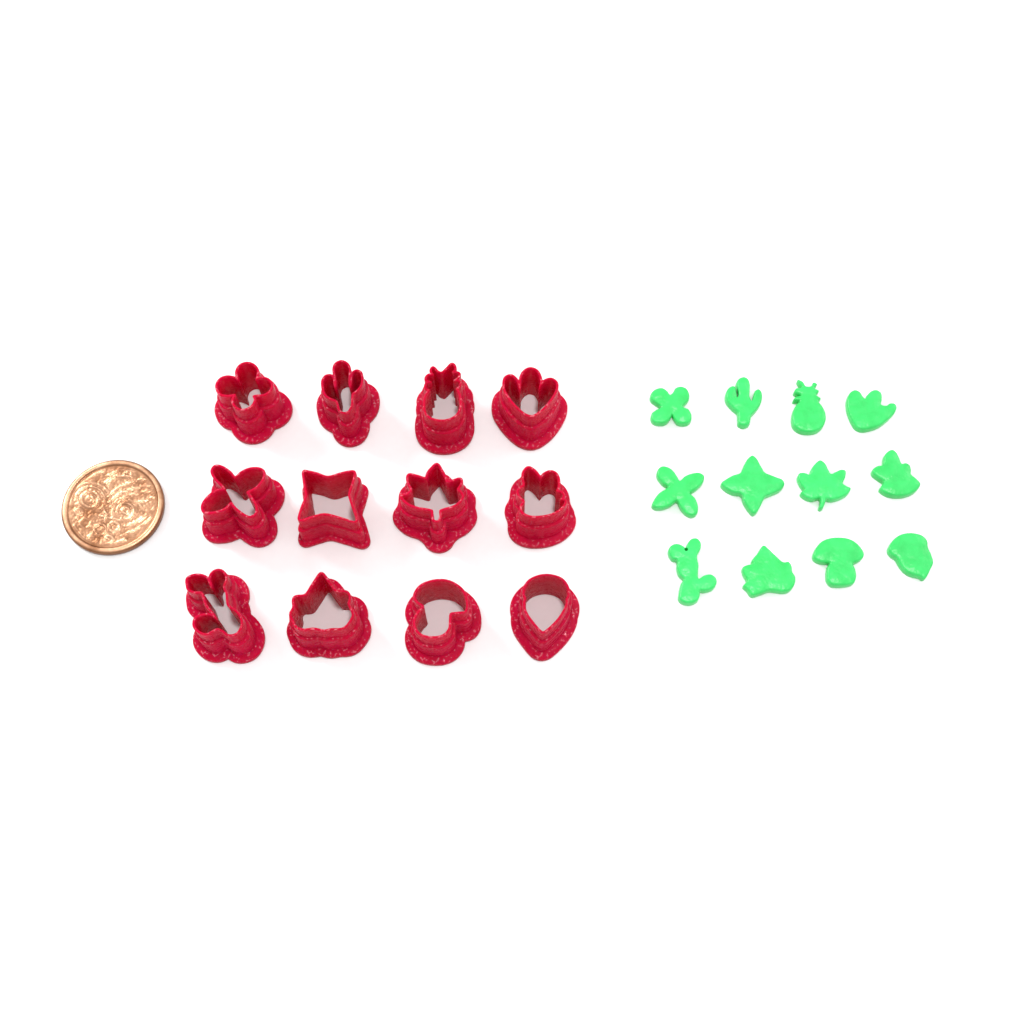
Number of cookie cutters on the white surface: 12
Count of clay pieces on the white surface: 12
